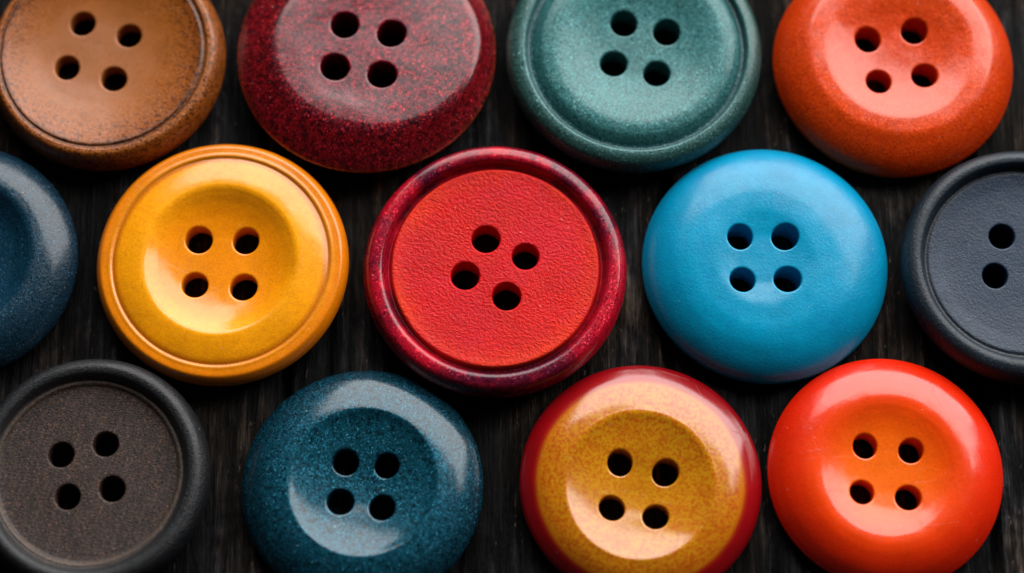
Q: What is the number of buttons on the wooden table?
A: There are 13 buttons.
